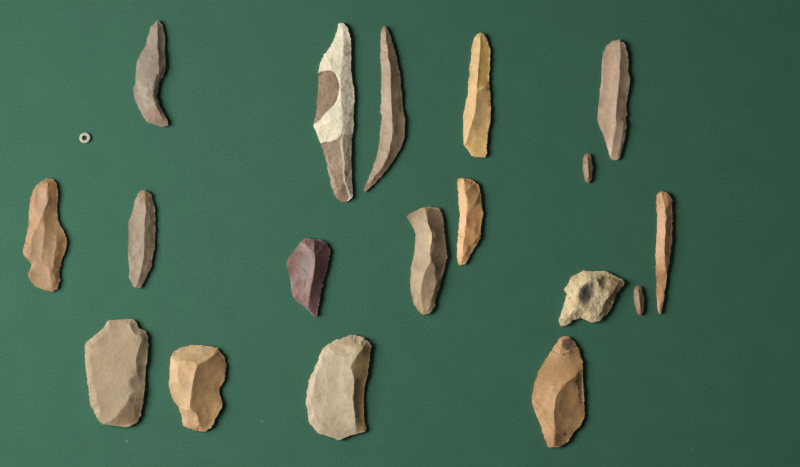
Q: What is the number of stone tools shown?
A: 18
